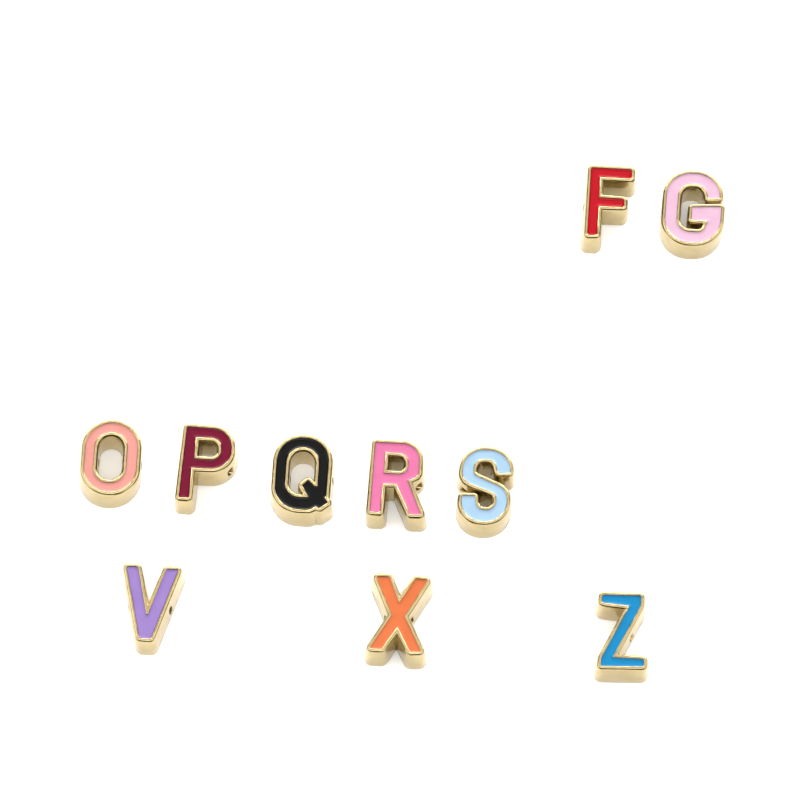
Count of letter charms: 10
